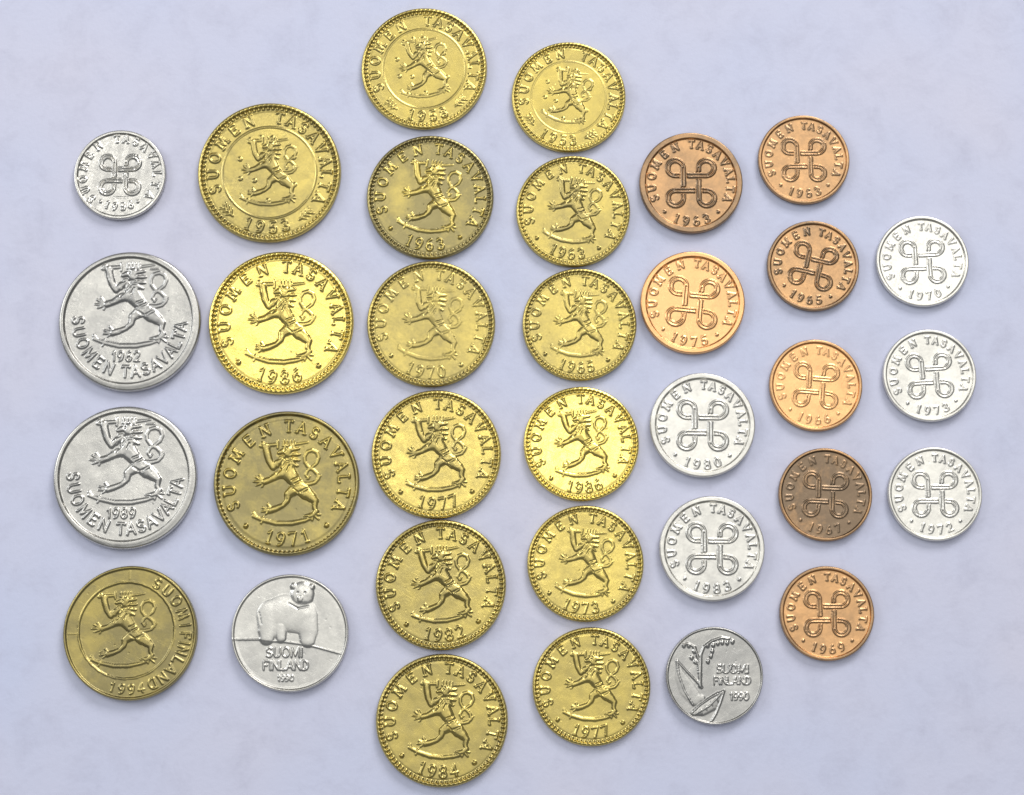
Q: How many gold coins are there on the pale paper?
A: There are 16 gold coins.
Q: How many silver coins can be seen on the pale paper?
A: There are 10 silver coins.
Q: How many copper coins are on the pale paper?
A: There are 7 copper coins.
